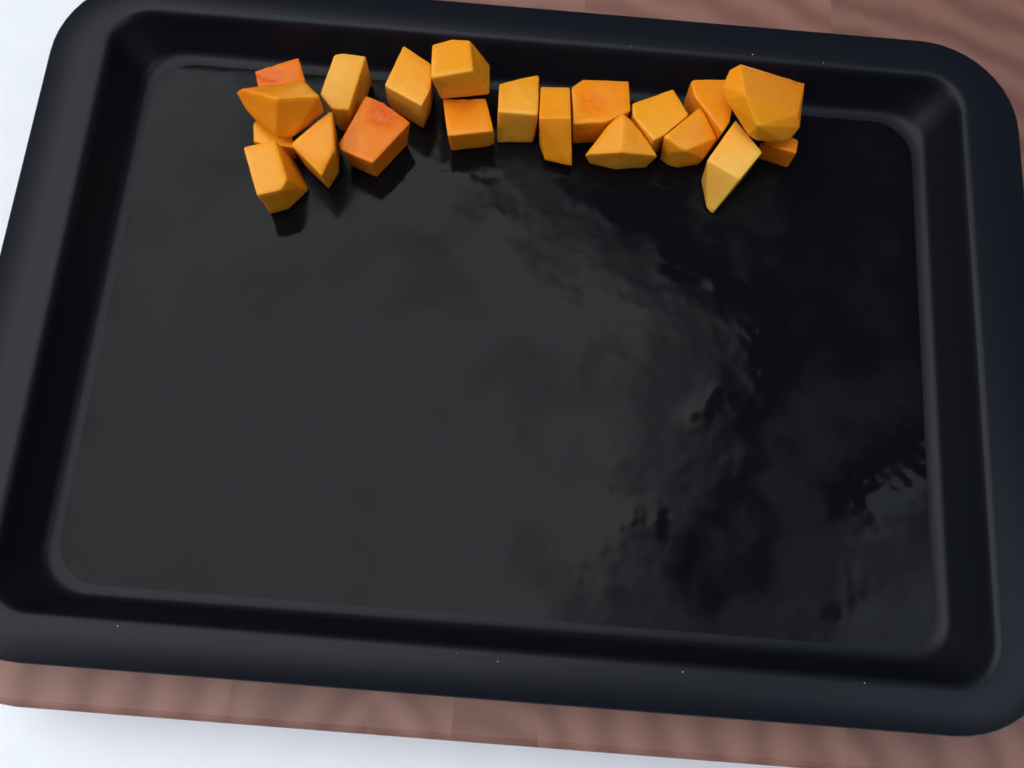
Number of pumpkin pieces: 20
